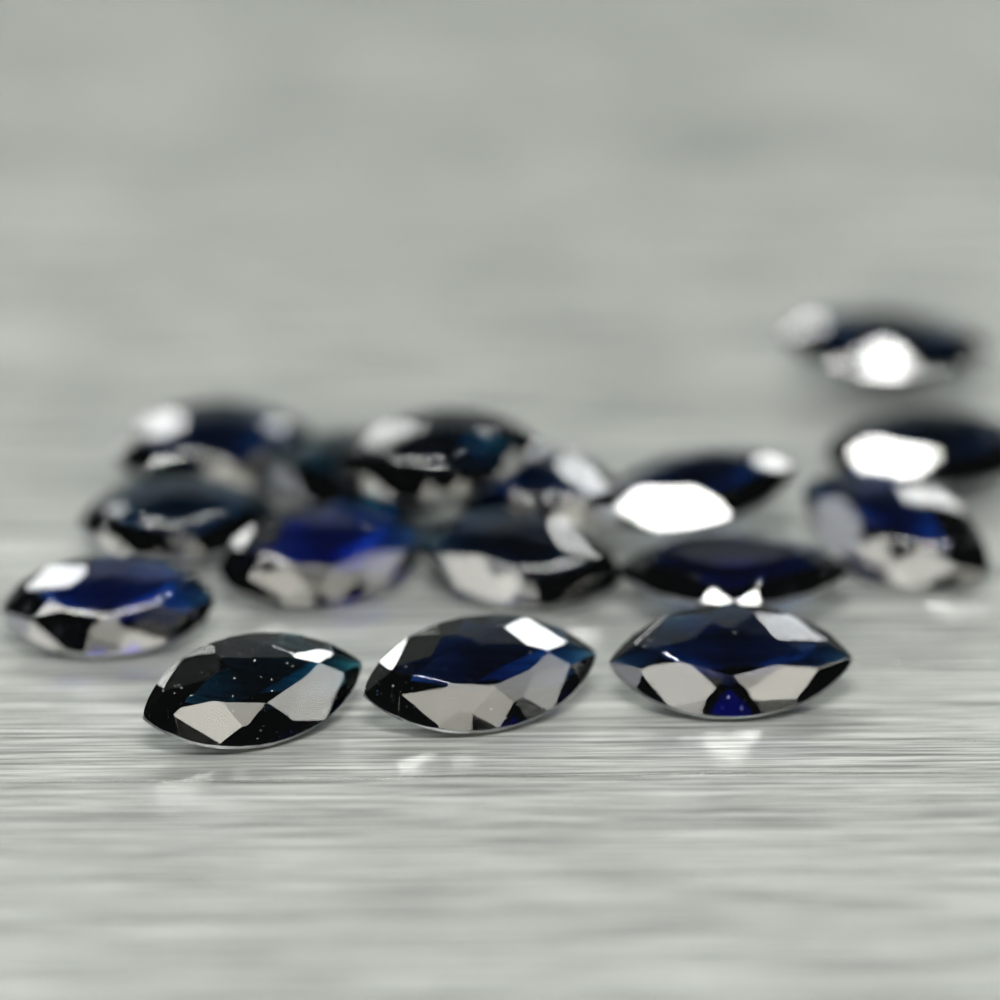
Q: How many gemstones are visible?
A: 16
